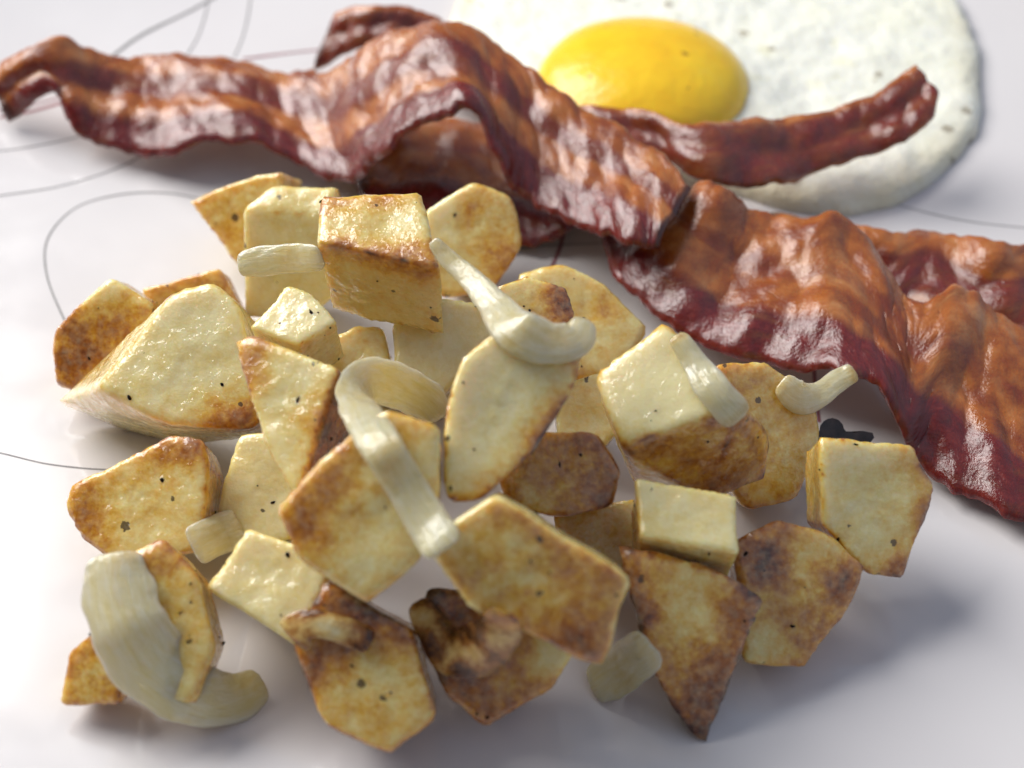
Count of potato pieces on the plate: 32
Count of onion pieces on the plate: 10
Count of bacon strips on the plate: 4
